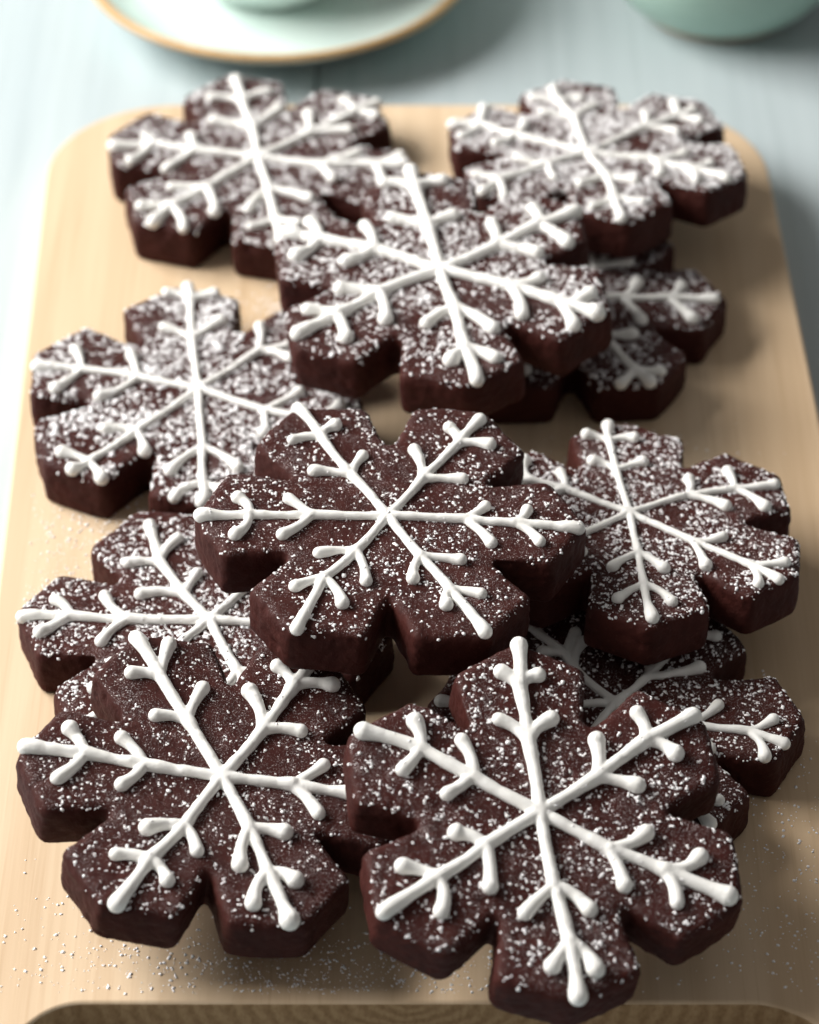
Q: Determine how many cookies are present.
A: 11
